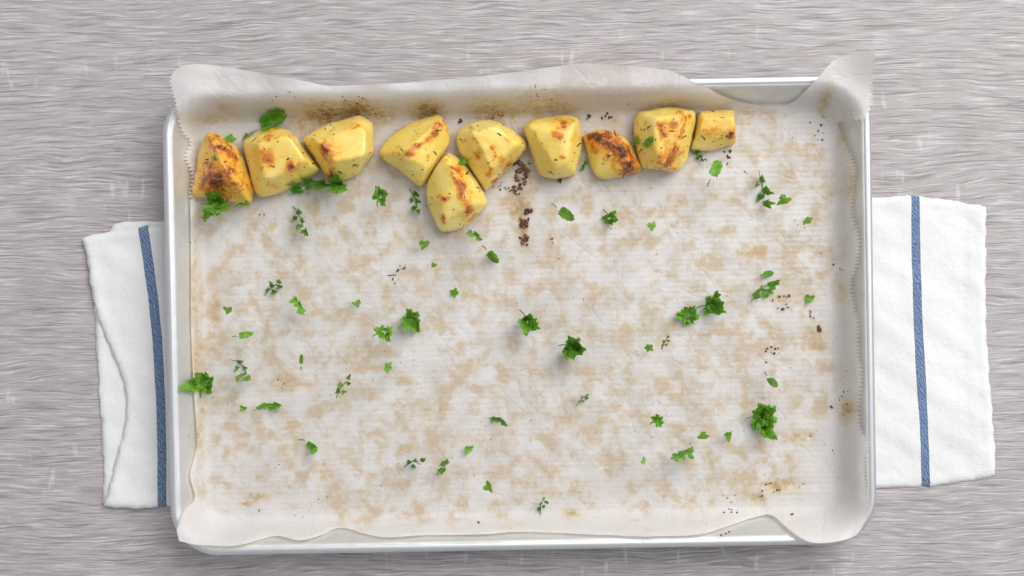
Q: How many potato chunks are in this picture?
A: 10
